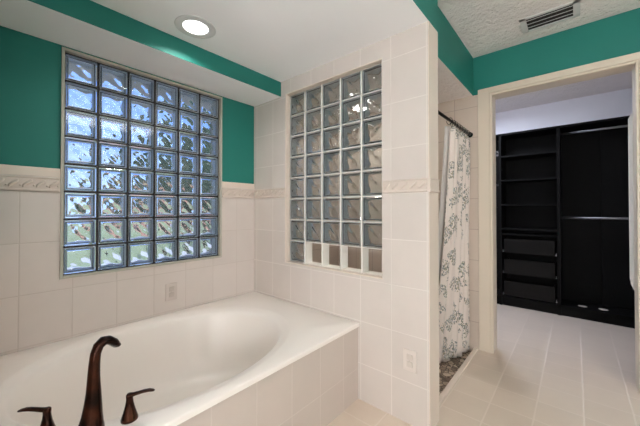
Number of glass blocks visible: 84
